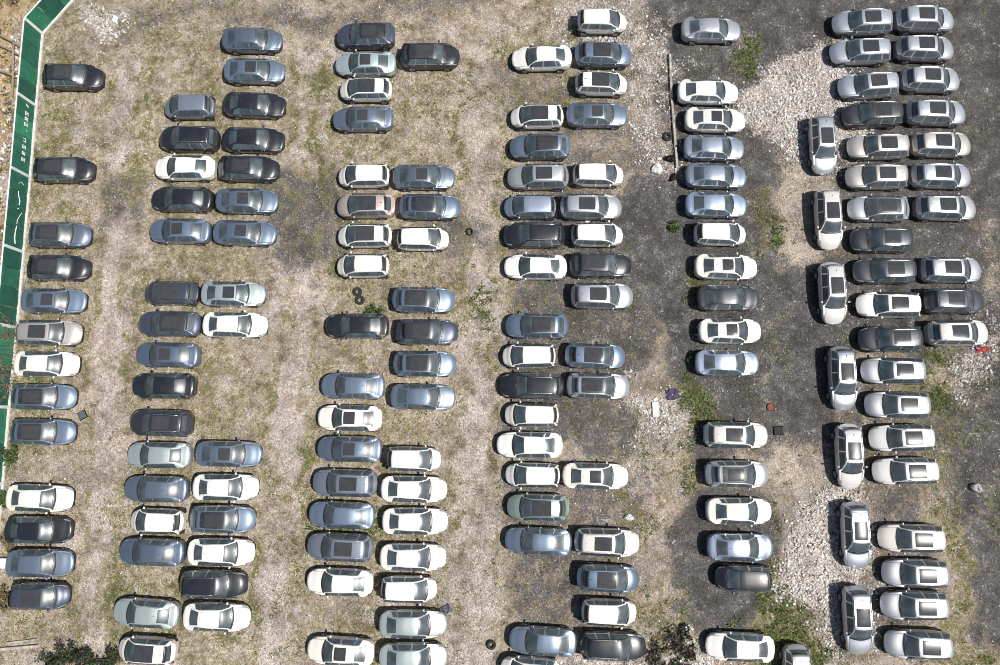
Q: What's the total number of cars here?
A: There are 163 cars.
